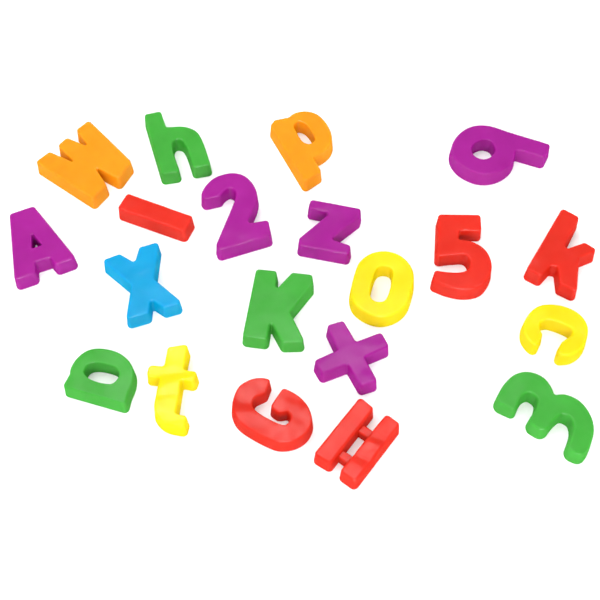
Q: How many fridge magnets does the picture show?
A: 20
